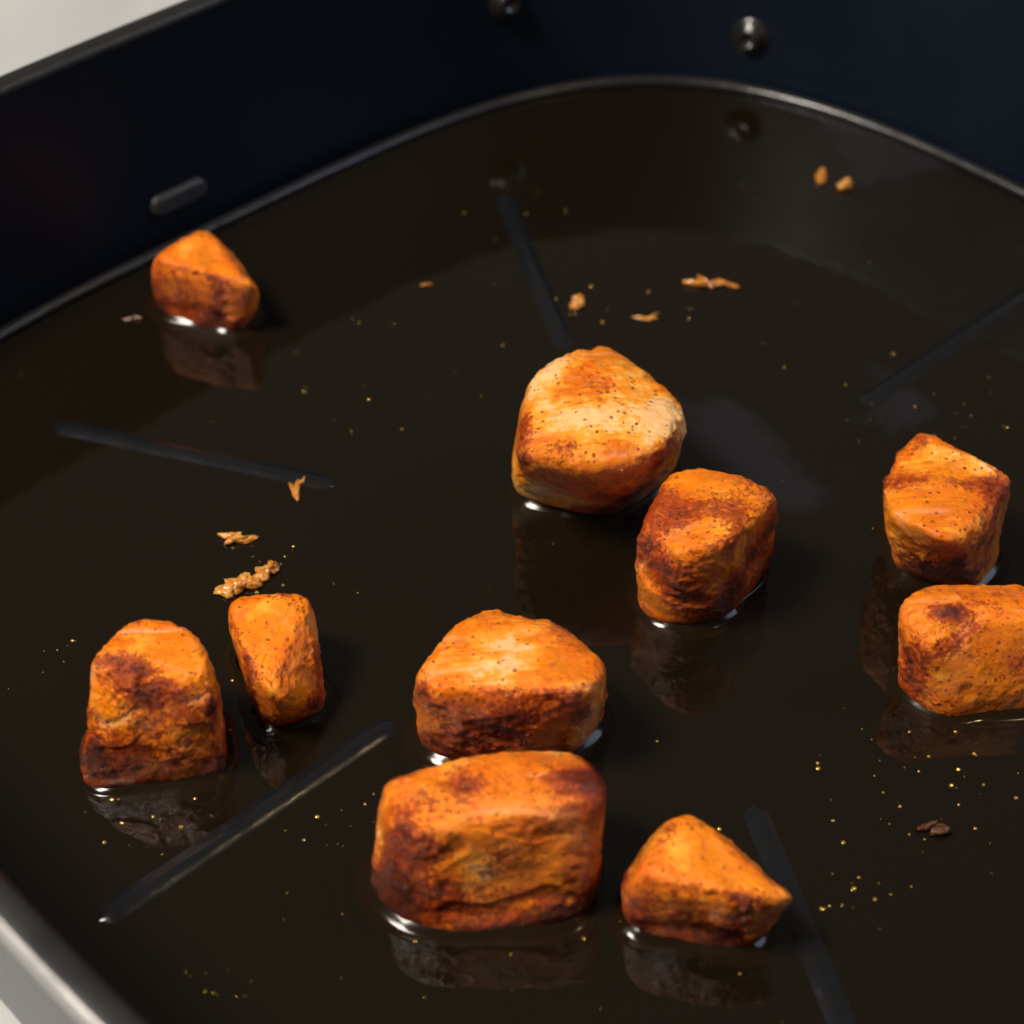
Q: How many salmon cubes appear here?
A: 10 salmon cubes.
